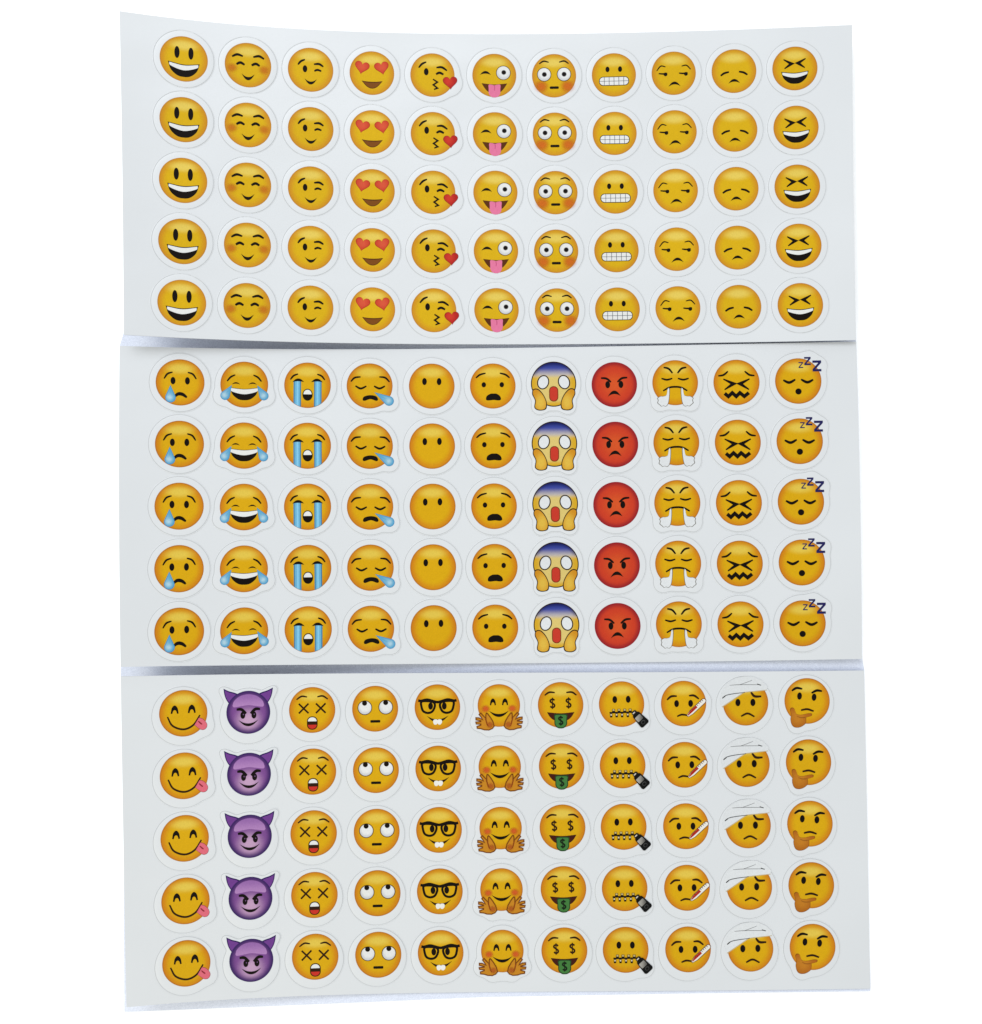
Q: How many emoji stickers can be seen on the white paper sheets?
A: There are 165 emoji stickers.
